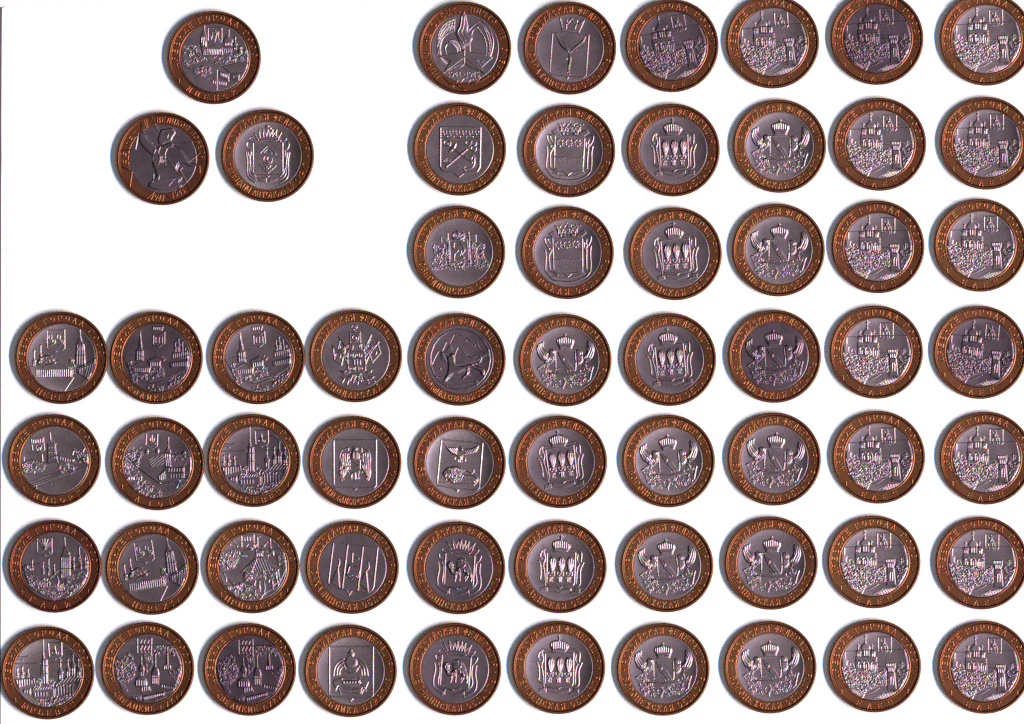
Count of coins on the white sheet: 61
